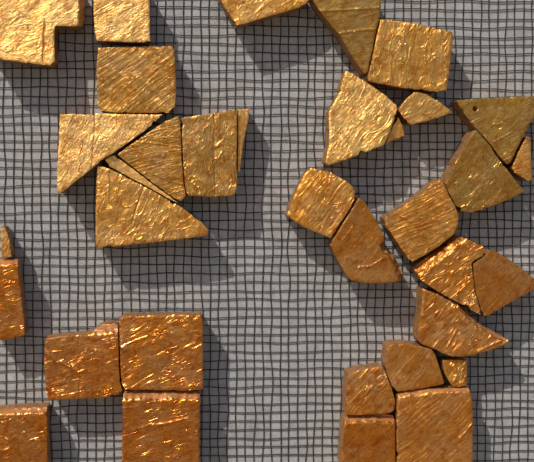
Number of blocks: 35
